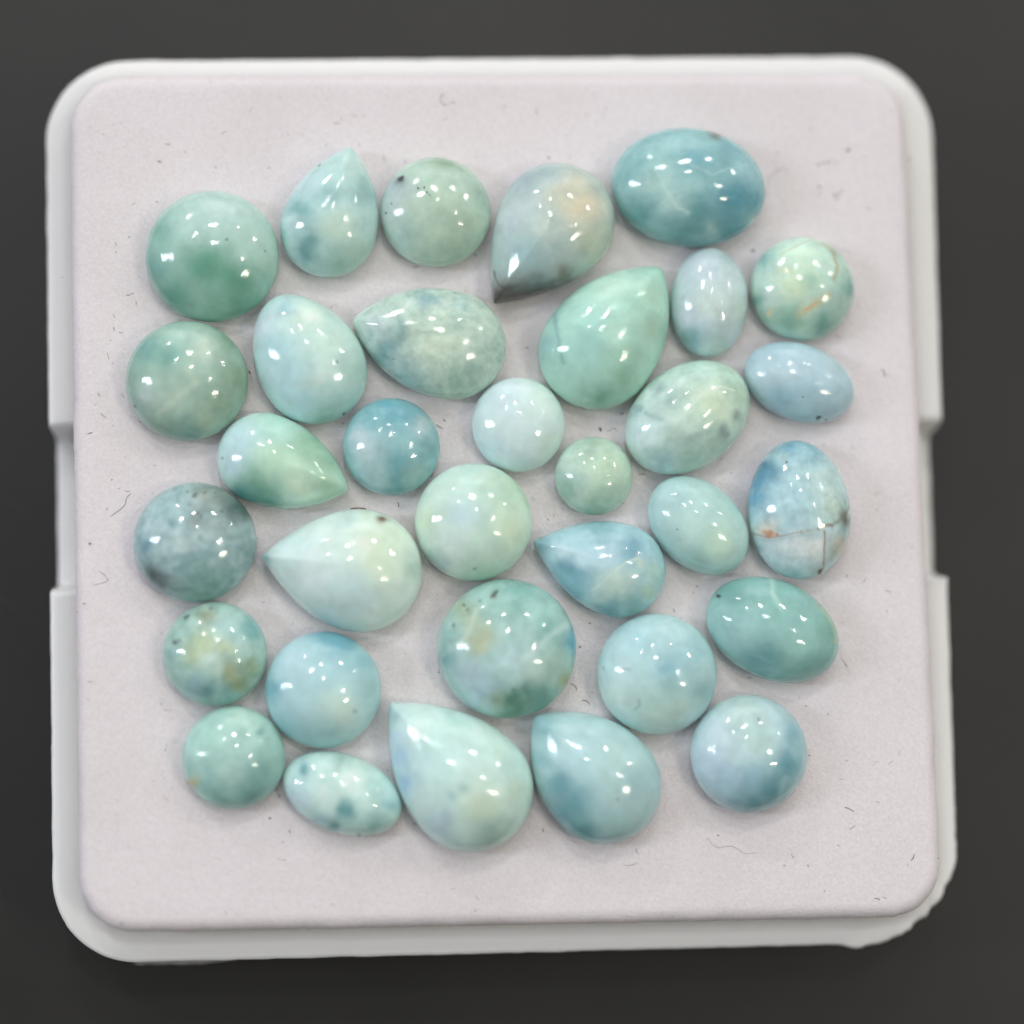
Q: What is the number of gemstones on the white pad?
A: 33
